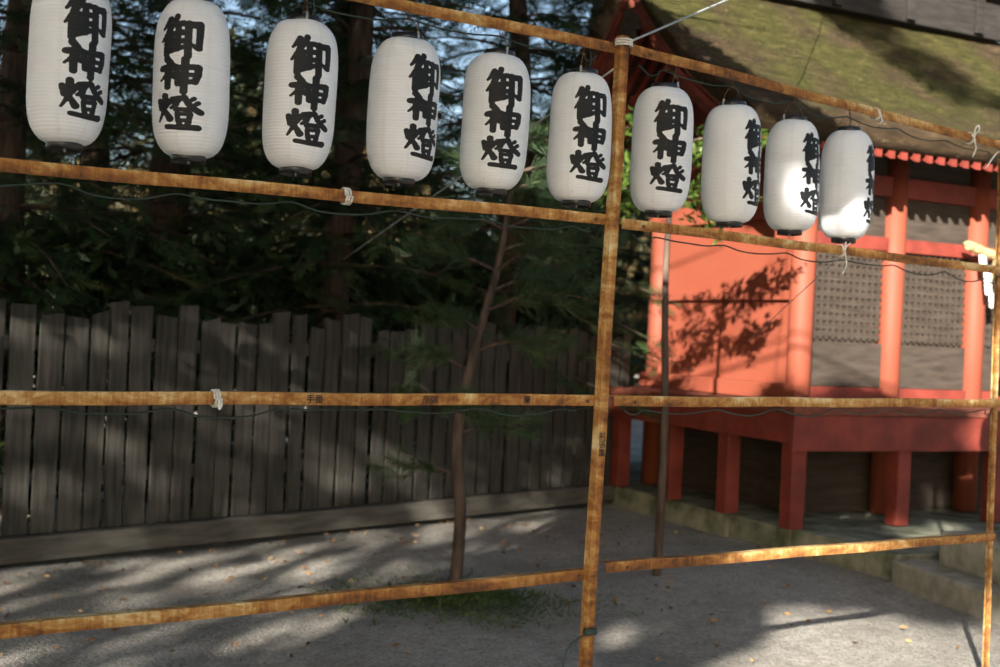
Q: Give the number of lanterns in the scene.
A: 10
